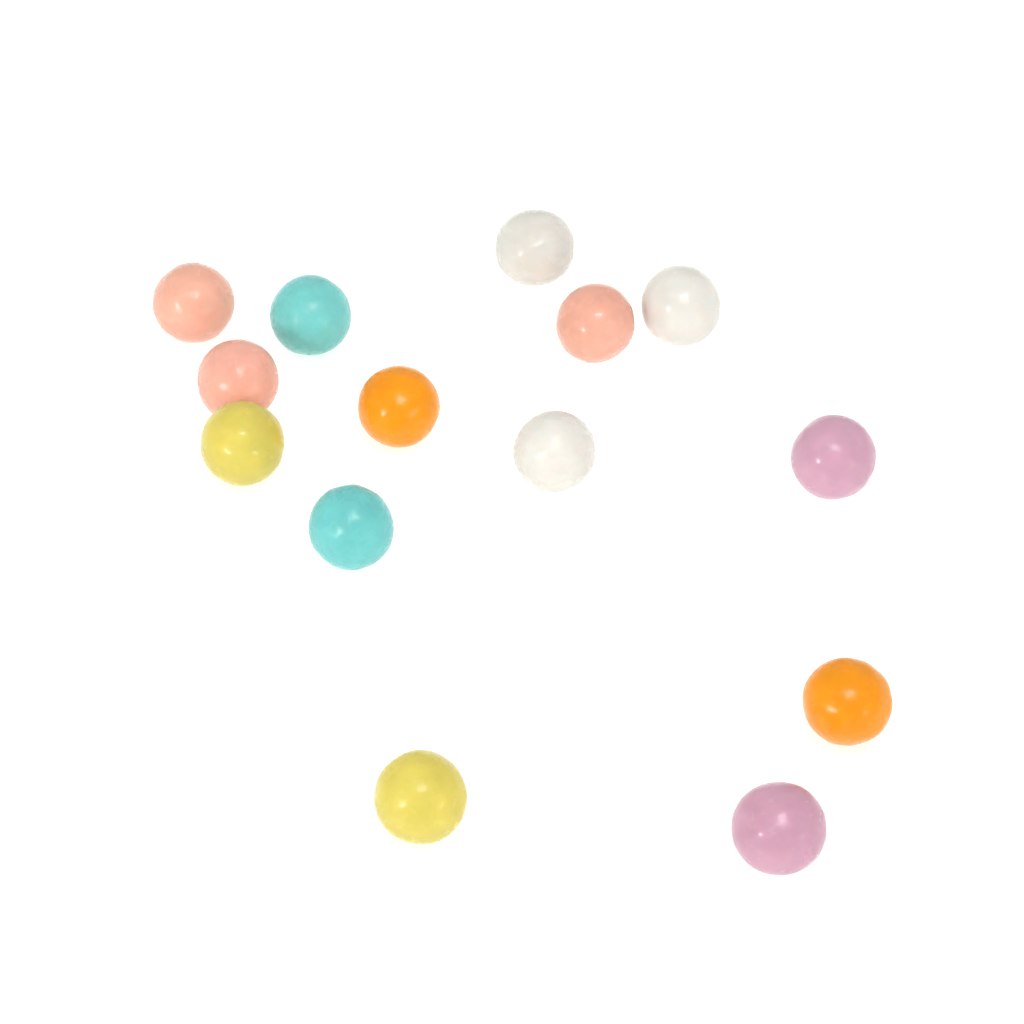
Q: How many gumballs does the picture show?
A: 14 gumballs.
